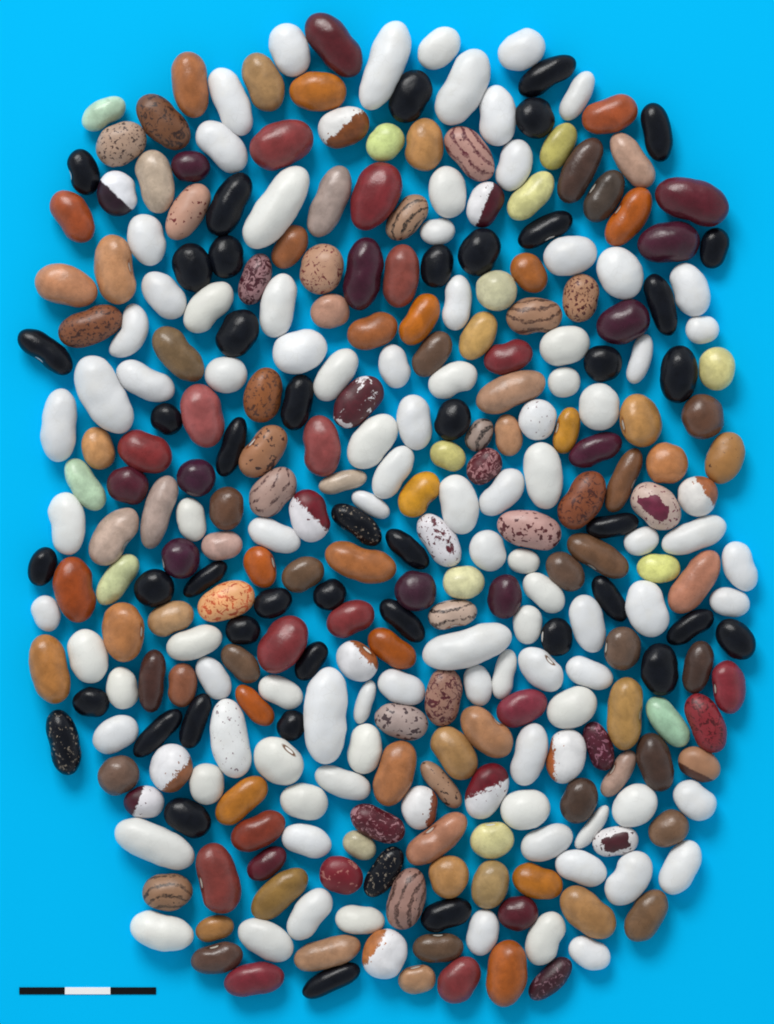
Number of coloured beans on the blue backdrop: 166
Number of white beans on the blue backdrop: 96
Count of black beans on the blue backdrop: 46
